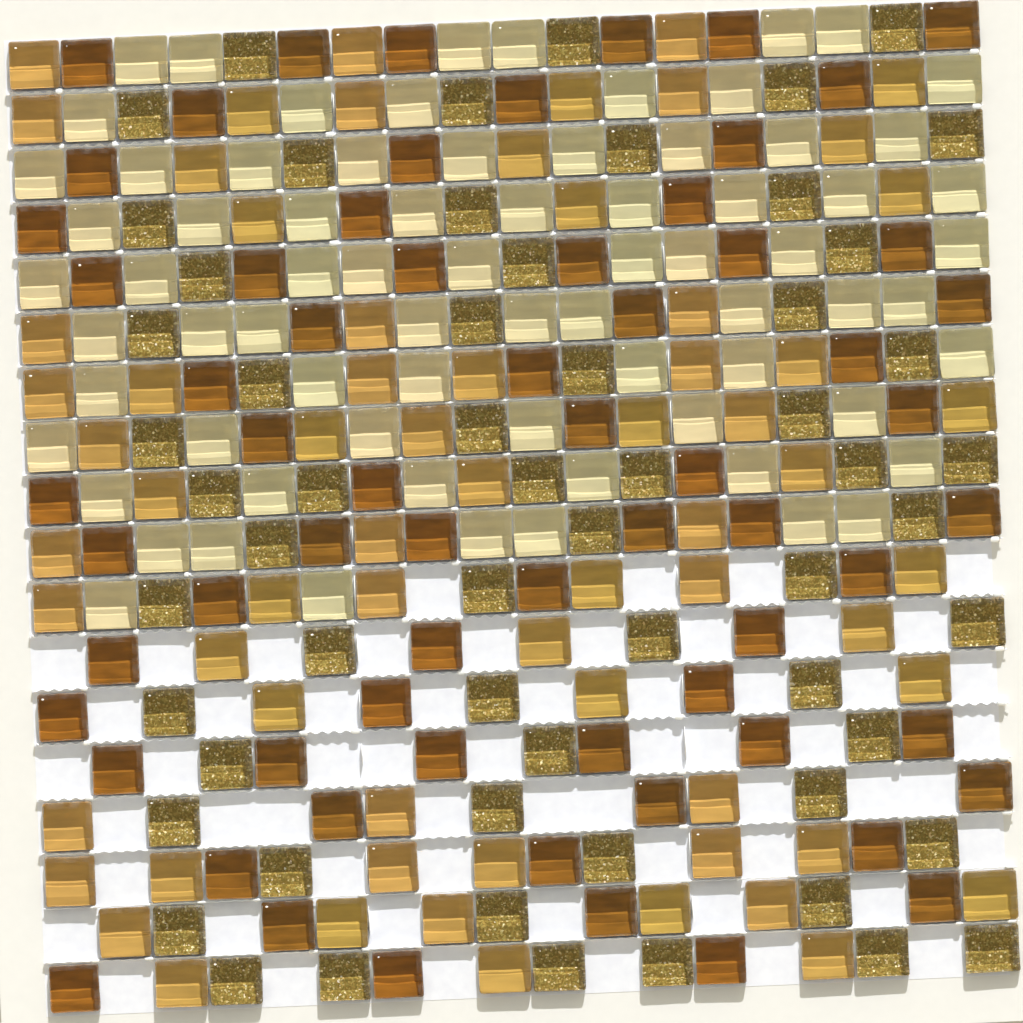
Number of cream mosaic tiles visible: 74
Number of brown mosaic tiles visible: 66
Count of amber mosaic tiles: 66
